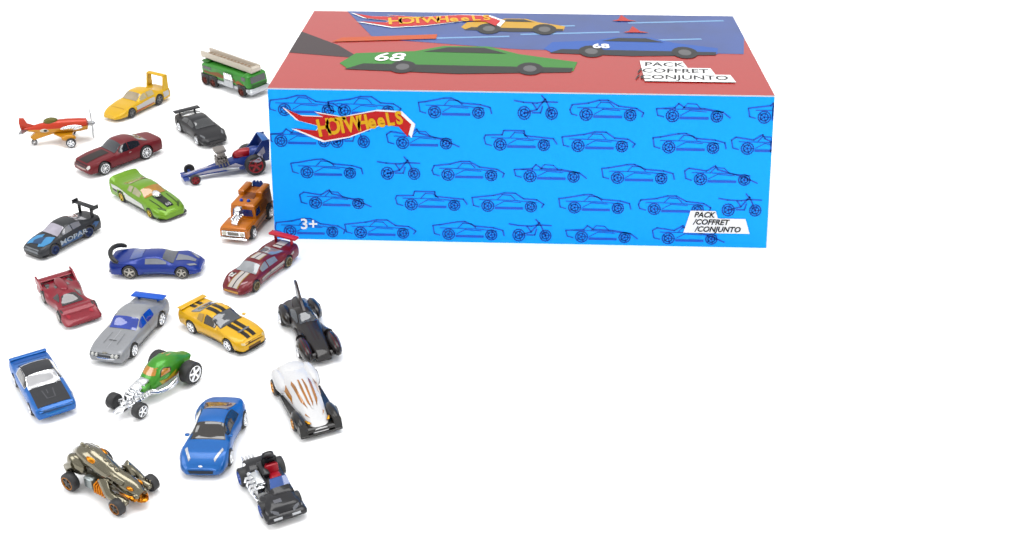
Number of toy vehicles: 21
